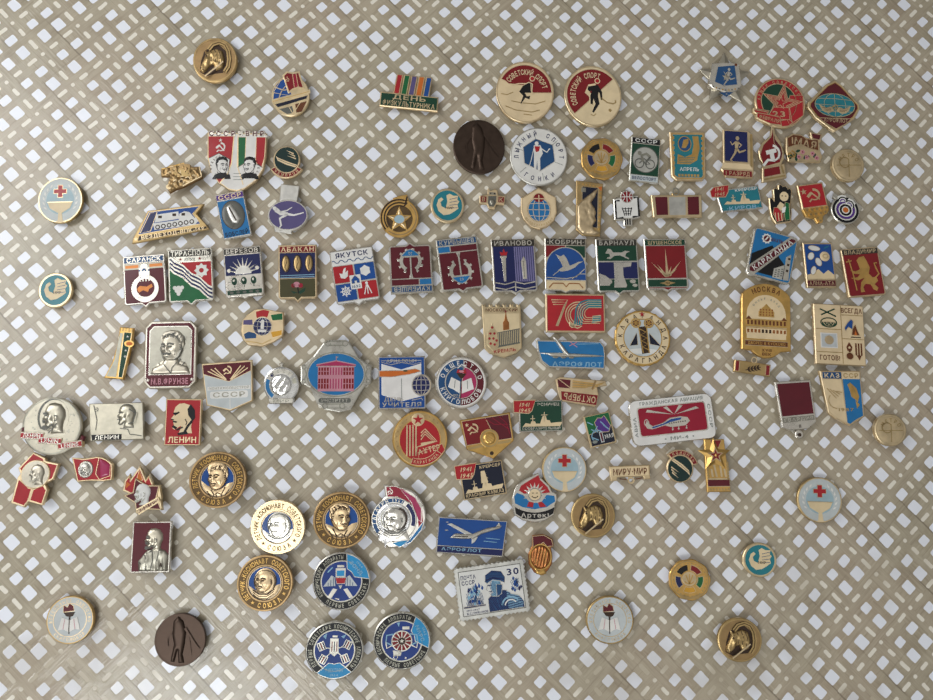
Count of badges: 106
